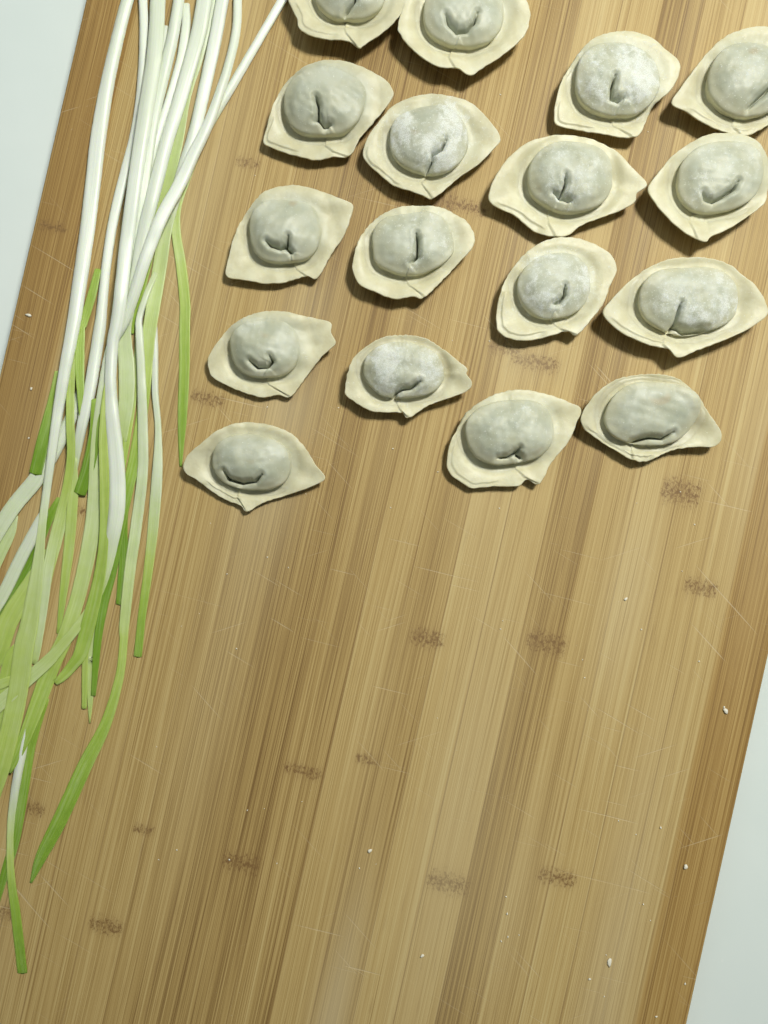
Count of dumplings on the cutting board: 17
